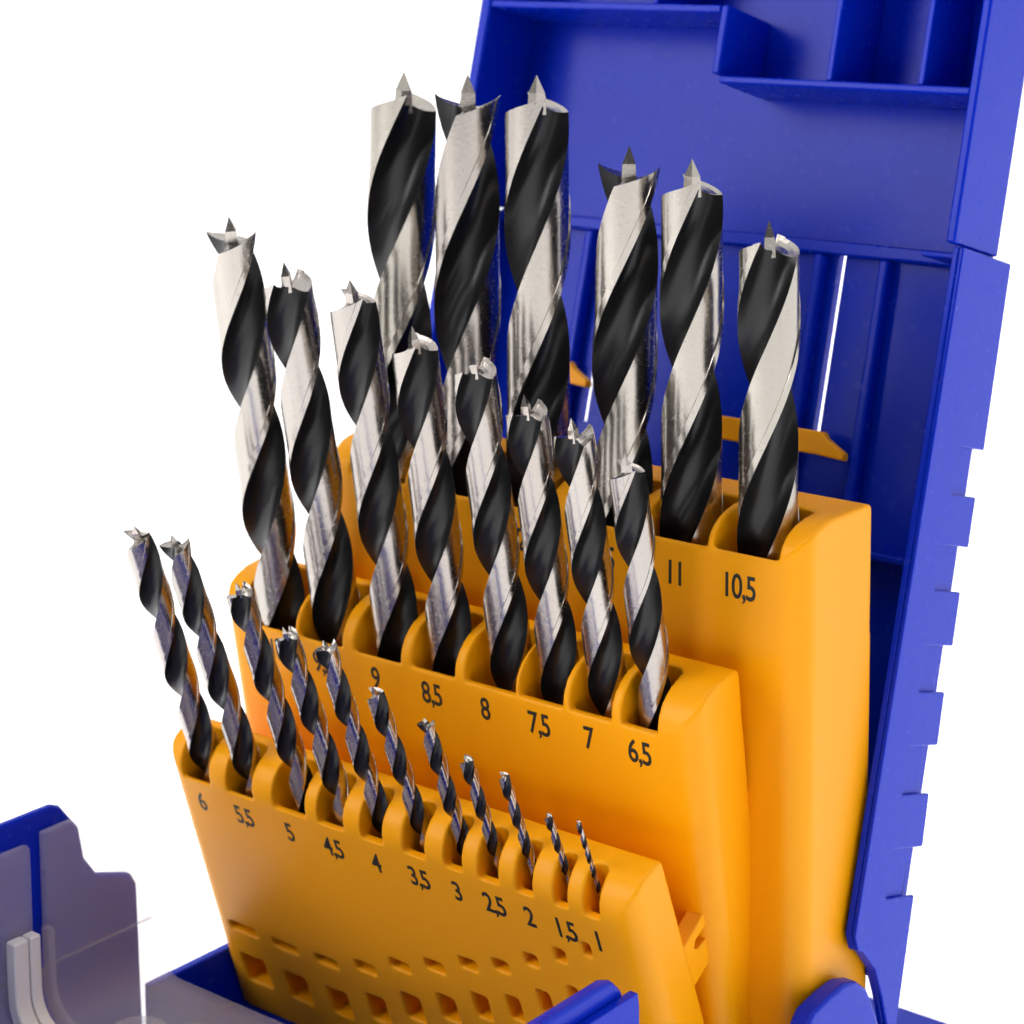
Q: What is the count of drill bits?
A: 25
